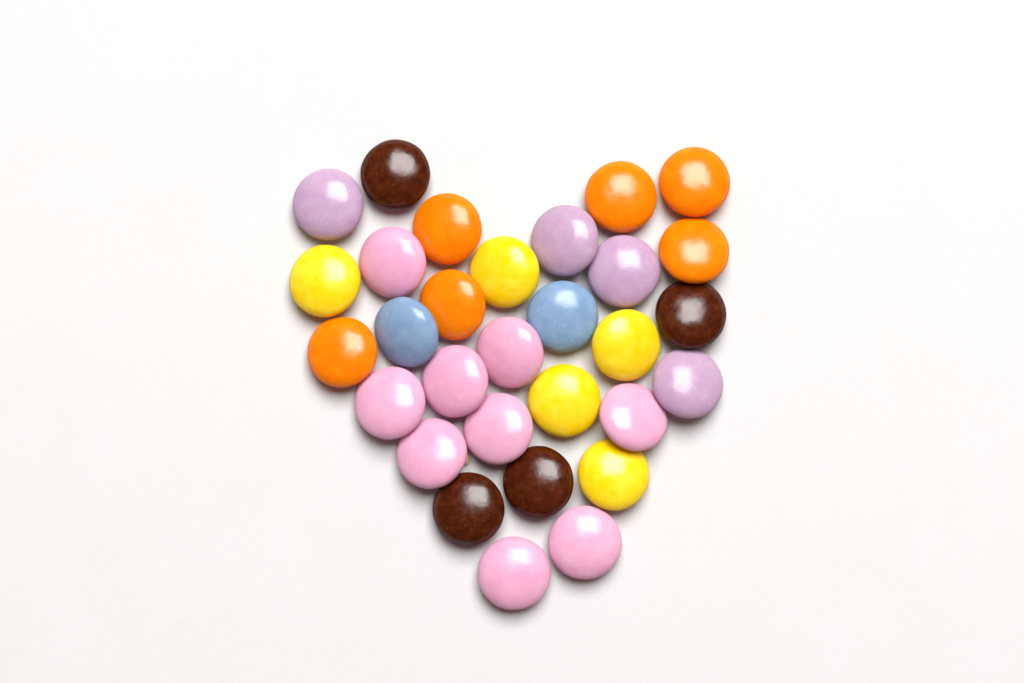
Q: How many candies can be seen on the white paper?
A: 30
